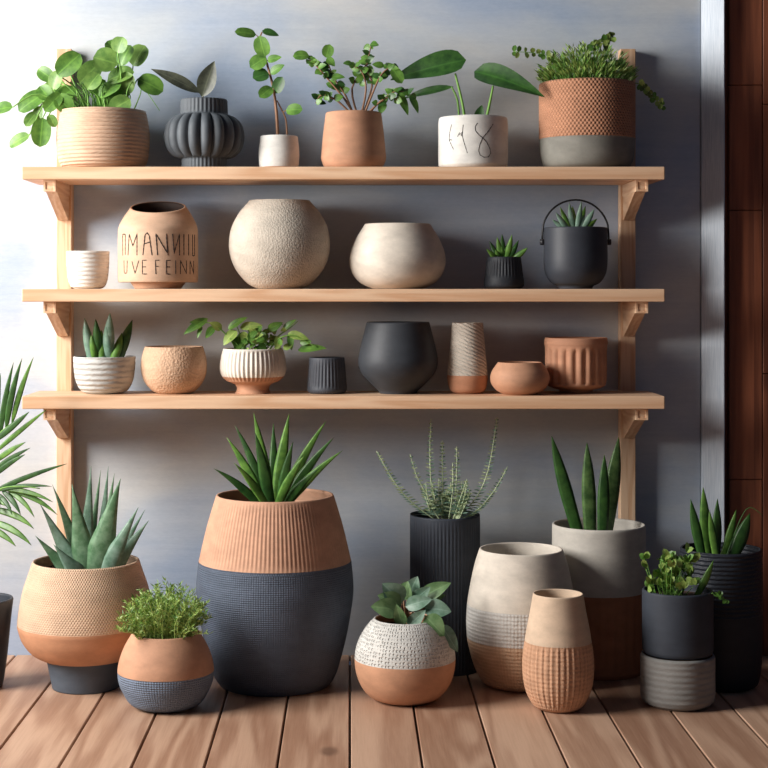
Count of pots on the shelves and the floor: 32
